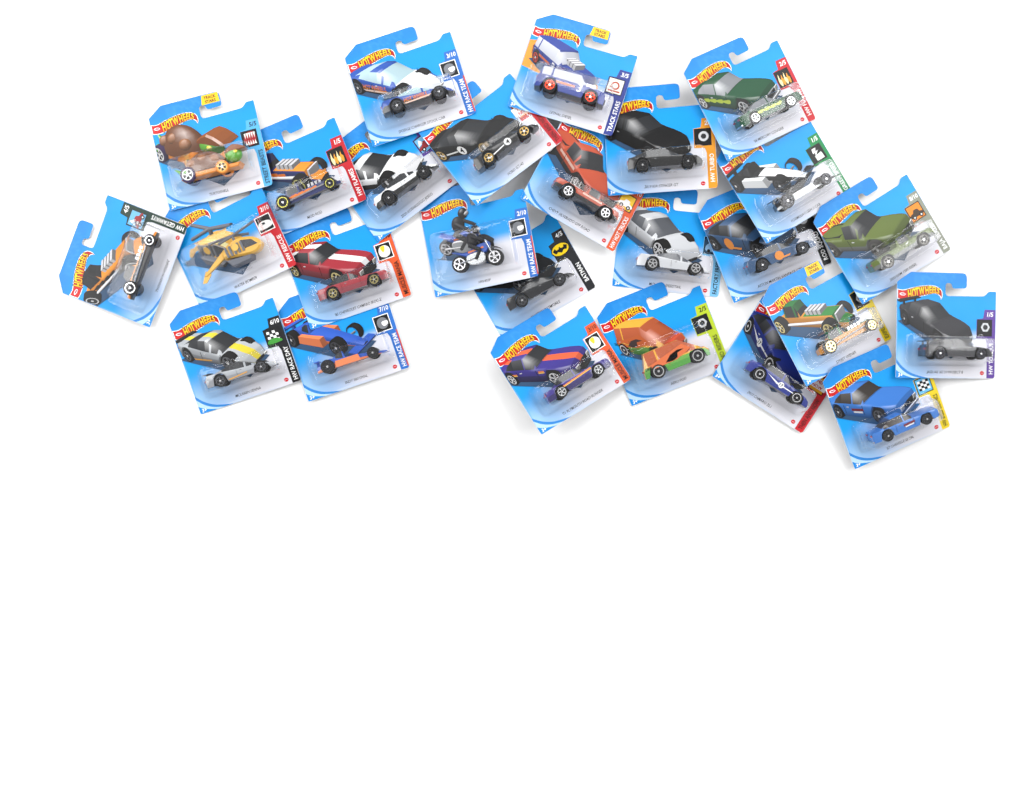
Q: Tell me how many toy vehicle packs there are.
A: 26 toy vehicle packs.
